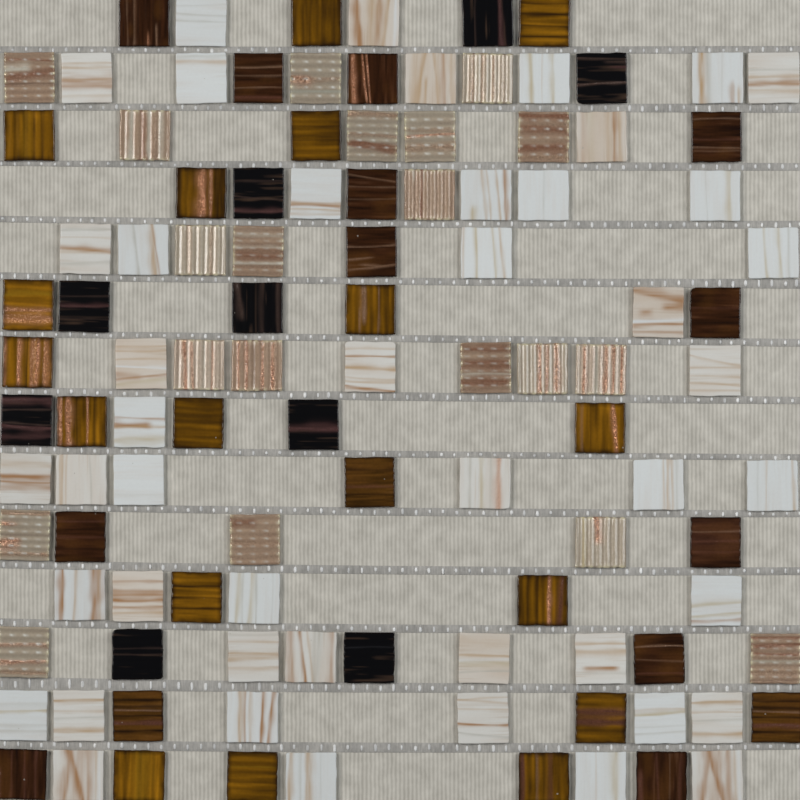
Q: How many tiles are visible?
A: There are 107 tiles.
